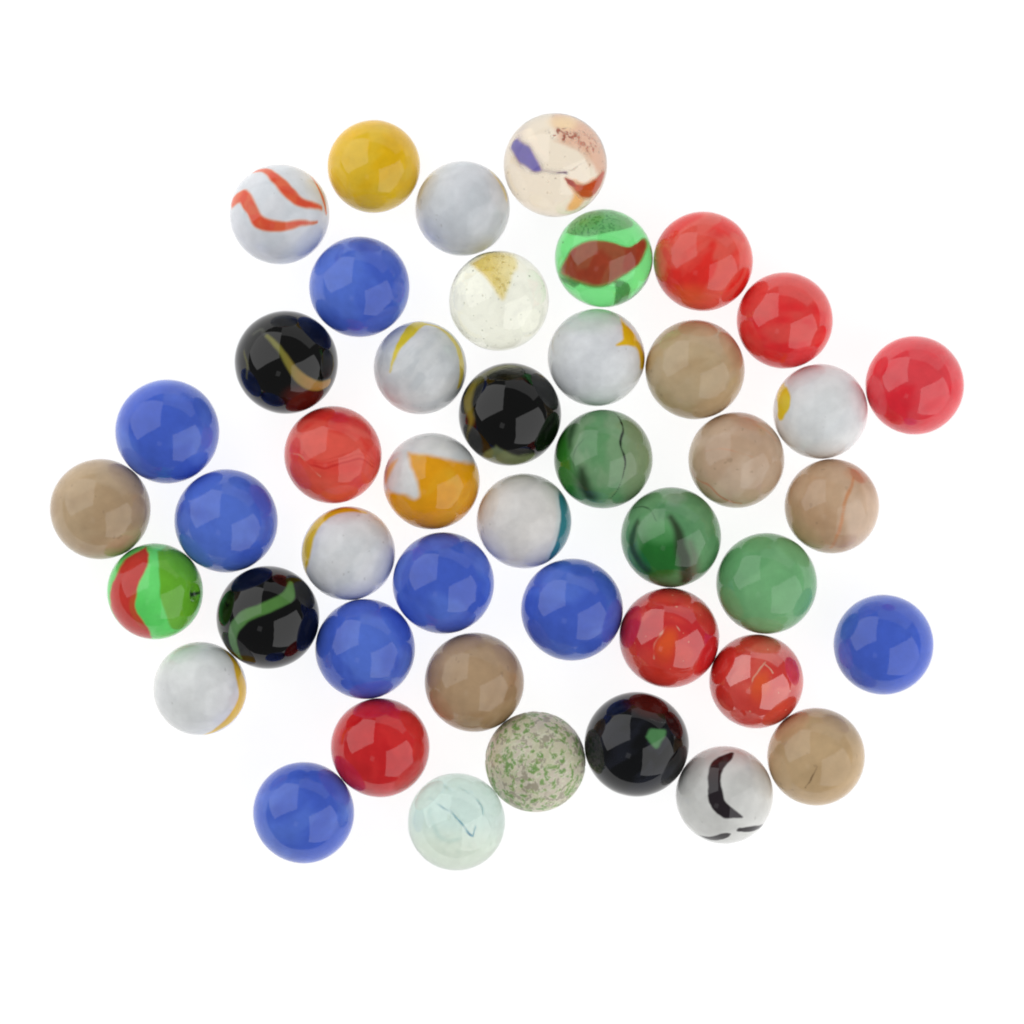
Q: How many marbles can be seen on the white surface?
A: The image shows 45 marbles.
